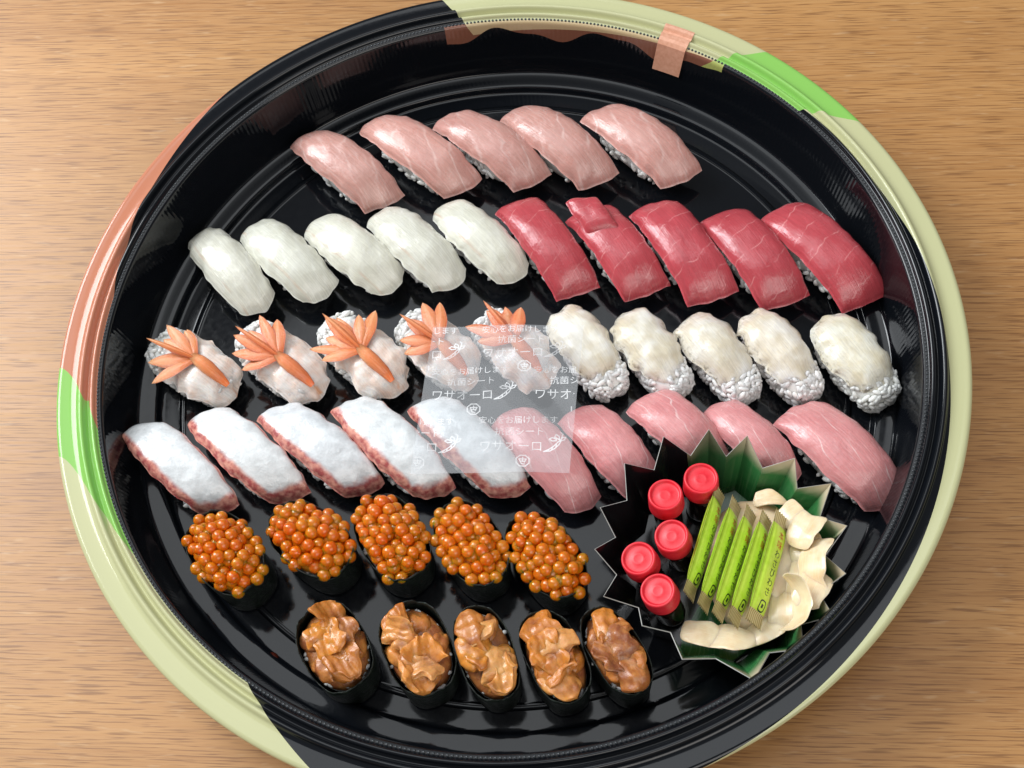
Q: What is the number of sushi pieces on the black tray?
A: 45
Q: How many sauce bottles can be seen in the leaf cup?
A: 5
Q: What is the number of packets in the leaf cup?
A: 5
